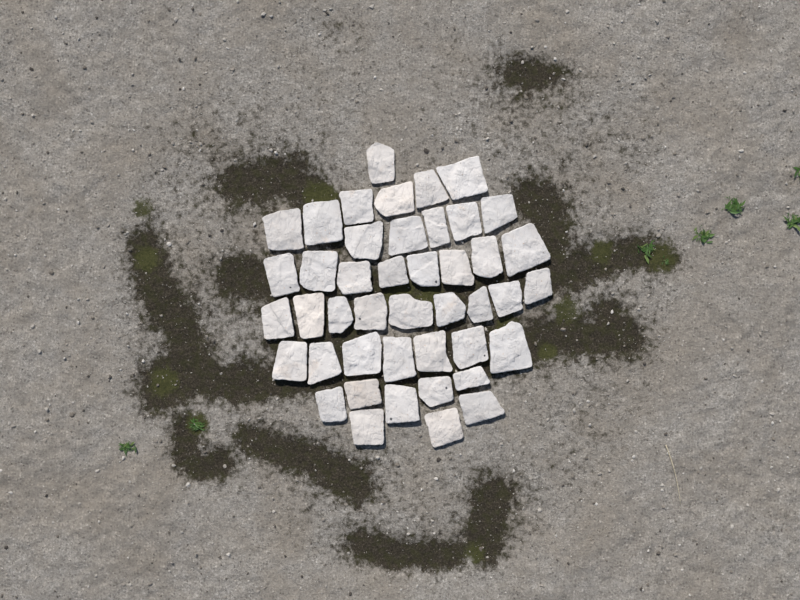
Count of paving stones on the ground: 44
